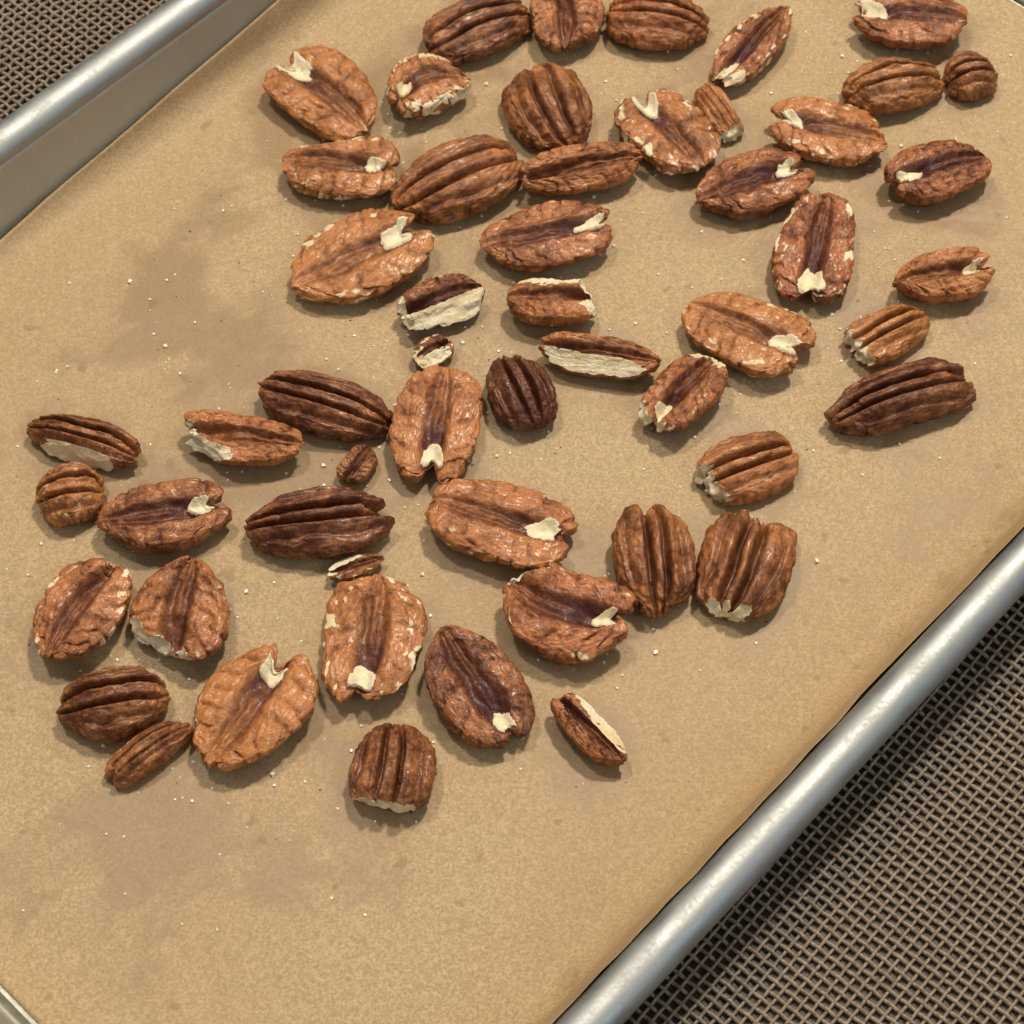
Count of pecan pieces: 54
